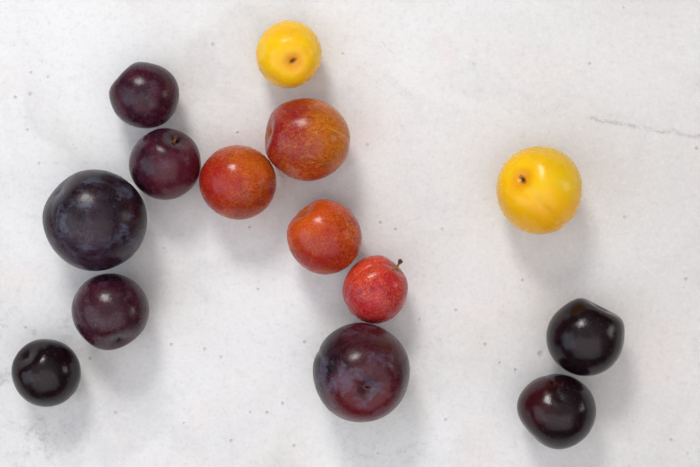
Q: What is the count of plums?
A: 14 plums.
